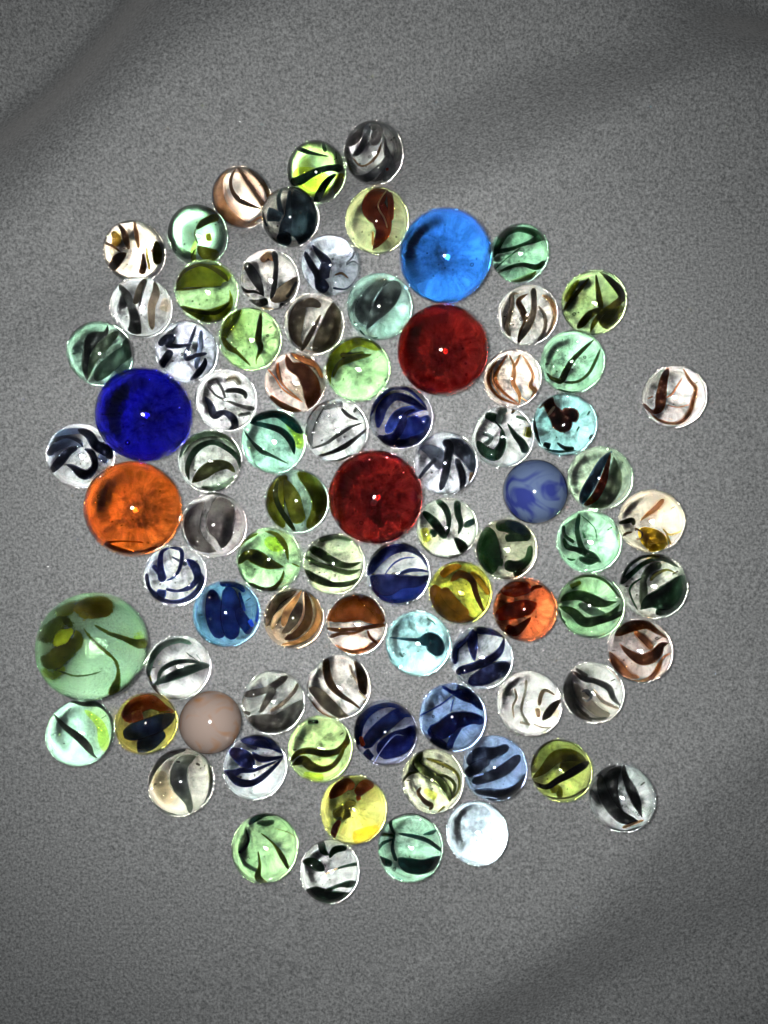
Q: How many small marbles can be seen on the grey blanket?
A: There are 77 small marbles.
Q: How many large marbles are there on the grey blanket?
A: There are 6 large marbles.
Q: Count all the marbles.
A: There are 83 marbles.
